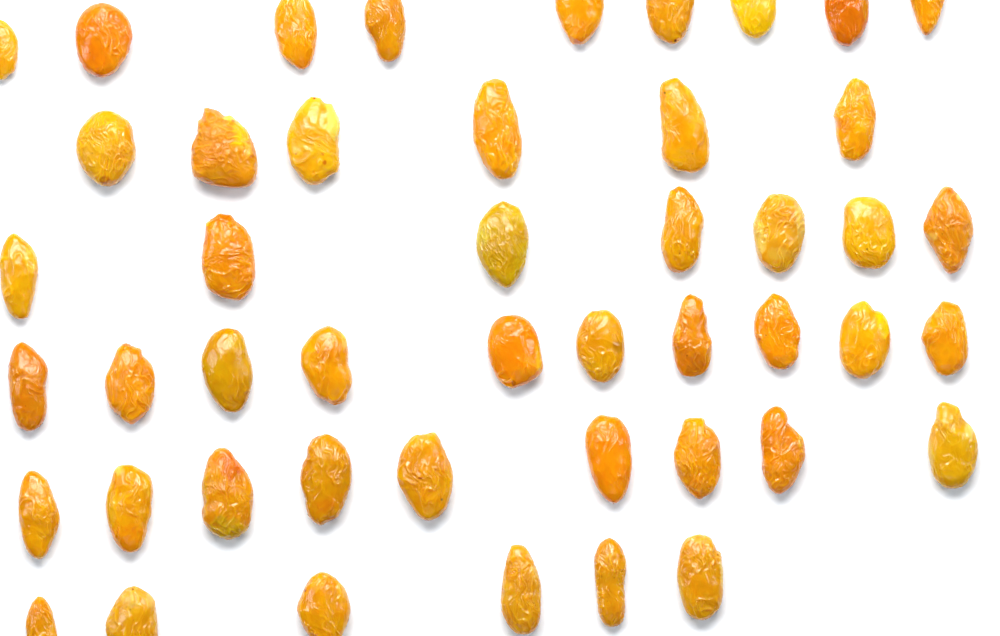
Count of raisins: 47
